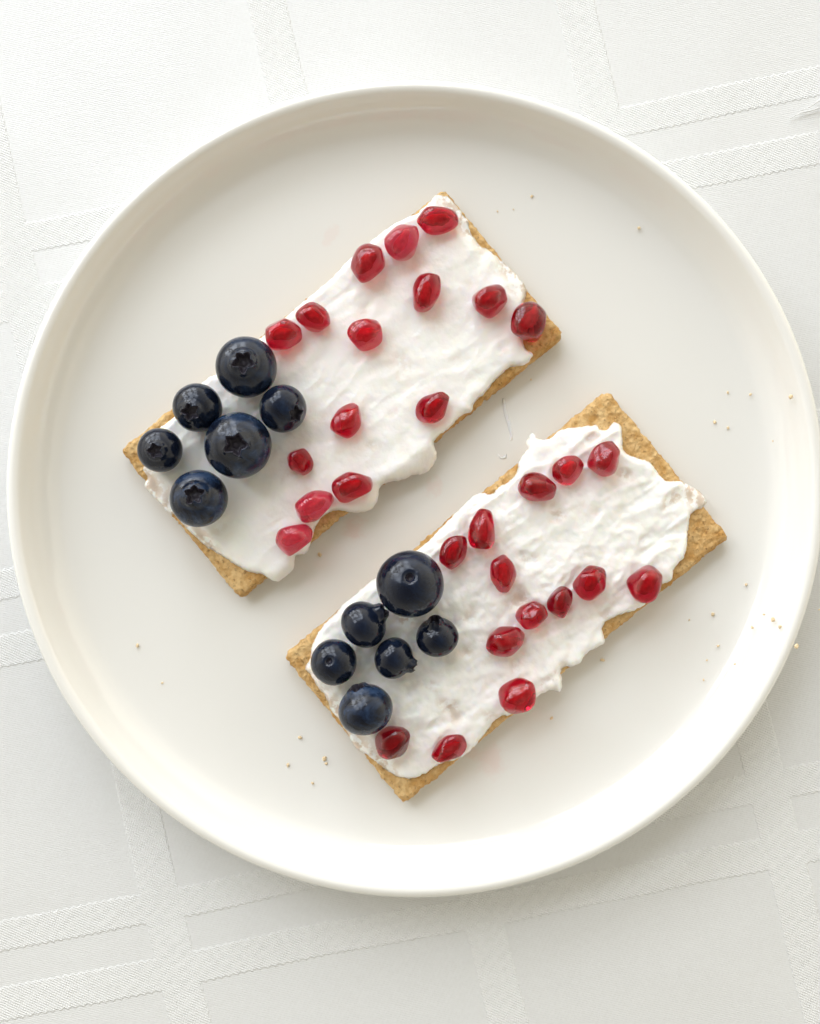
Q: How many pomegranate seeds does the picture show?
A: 29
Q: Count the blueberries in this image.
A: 12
